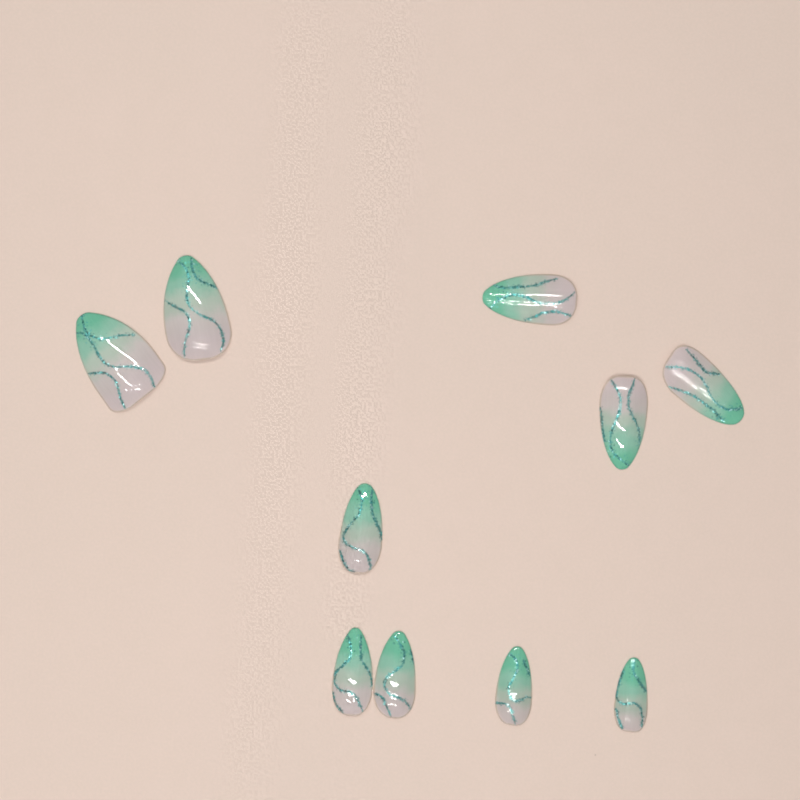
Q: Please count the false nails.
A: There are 10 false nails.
